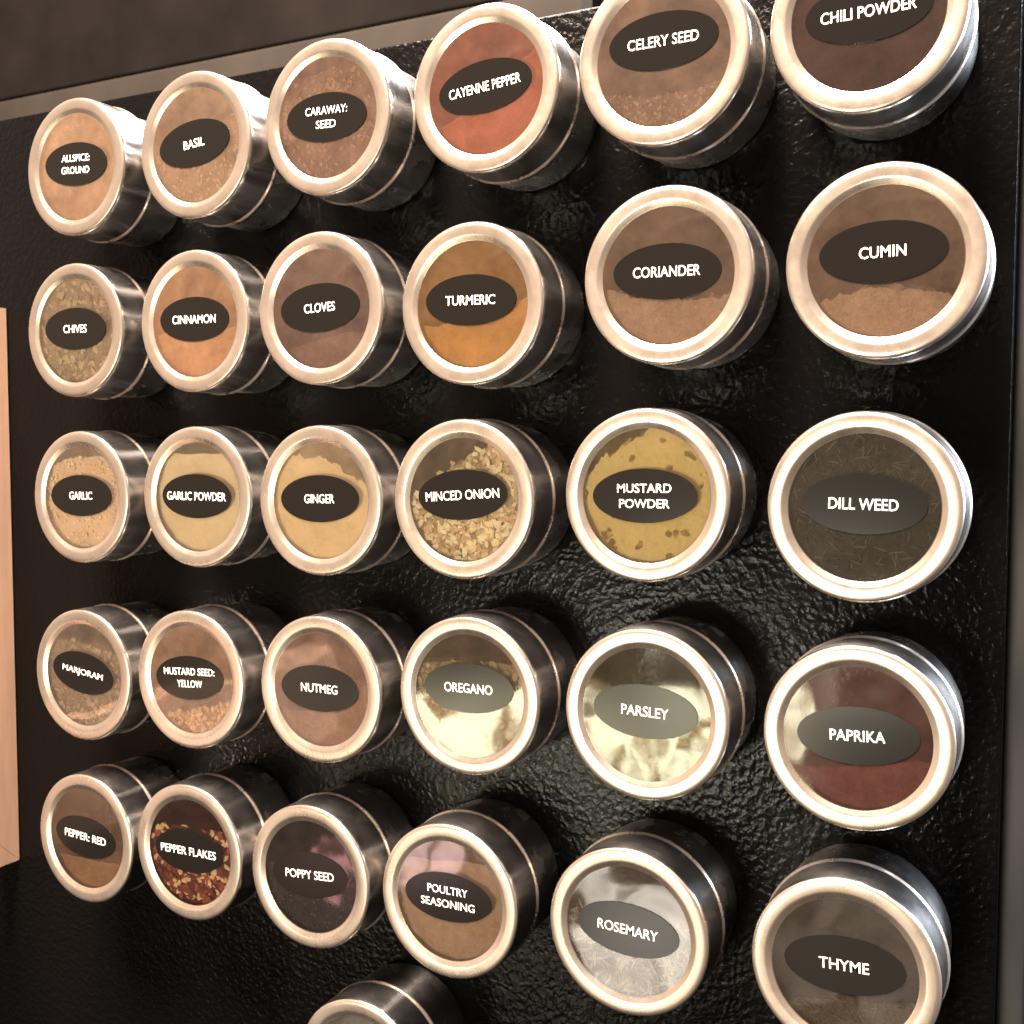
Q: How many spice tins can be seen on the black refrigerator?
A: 31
